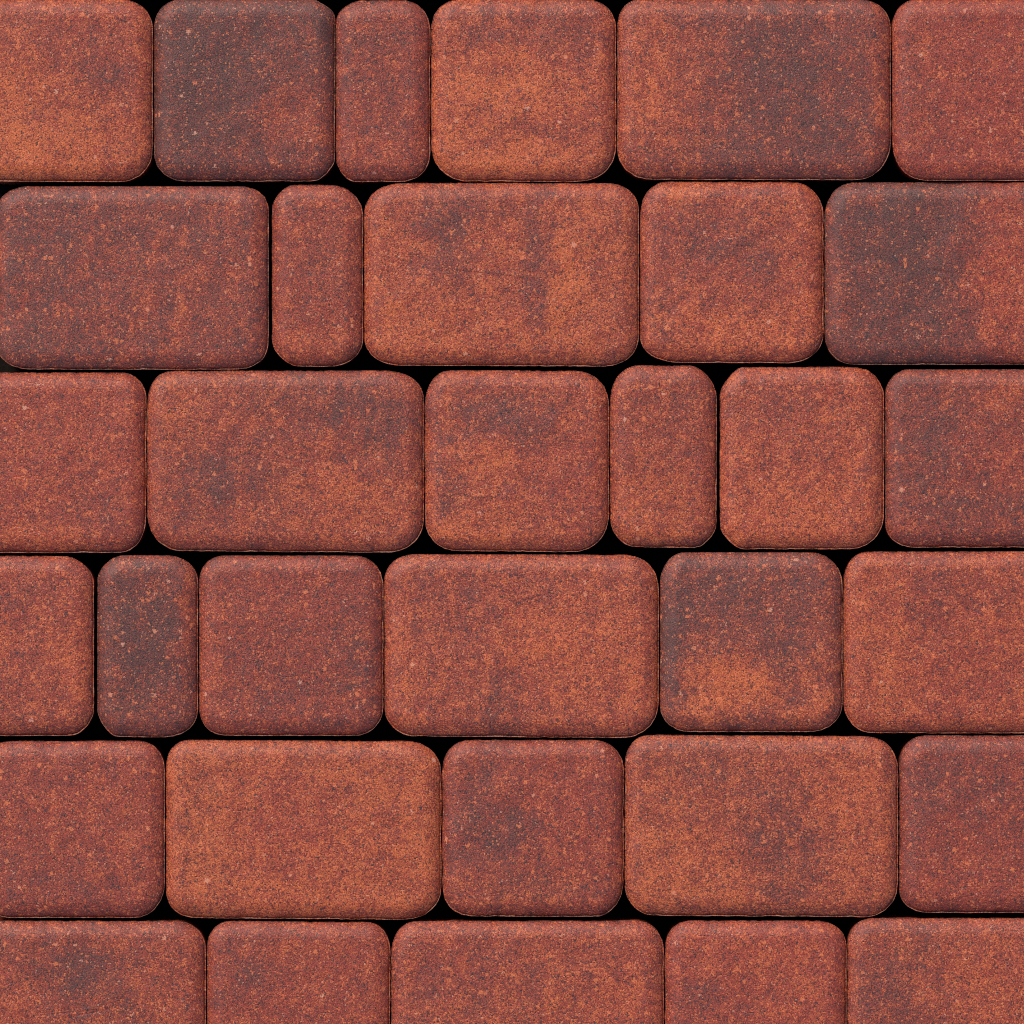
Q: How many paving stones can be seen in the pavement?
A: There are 33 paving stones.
